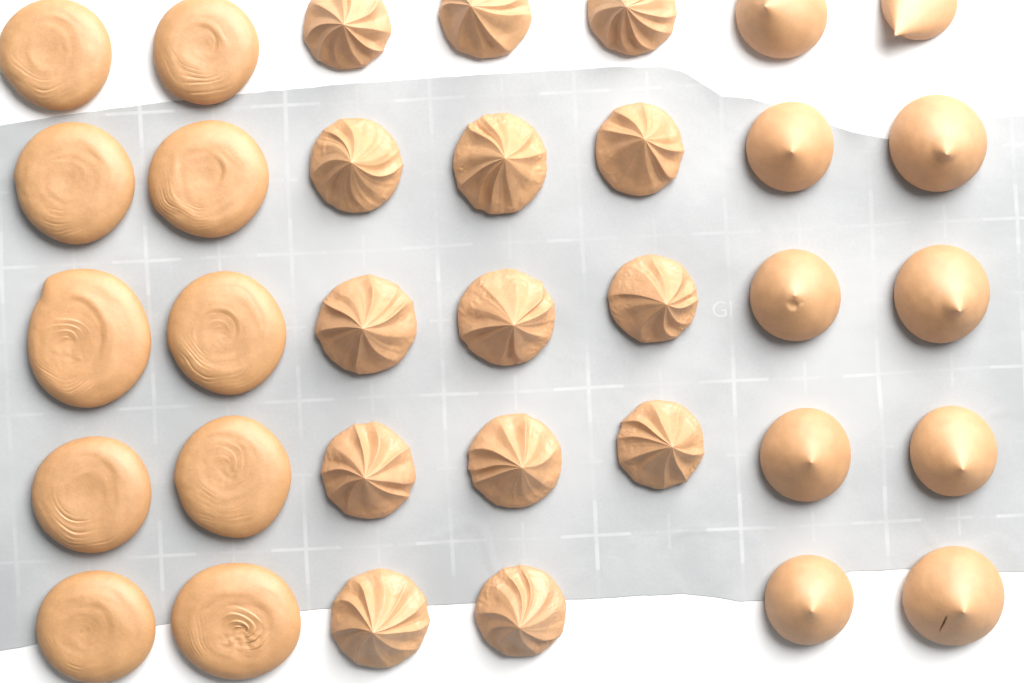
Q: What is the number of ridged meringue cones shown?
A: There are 14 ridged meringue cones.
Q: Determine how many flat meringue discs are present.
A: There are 10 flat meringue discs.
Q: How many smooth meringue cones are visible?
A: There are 10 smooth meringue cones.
